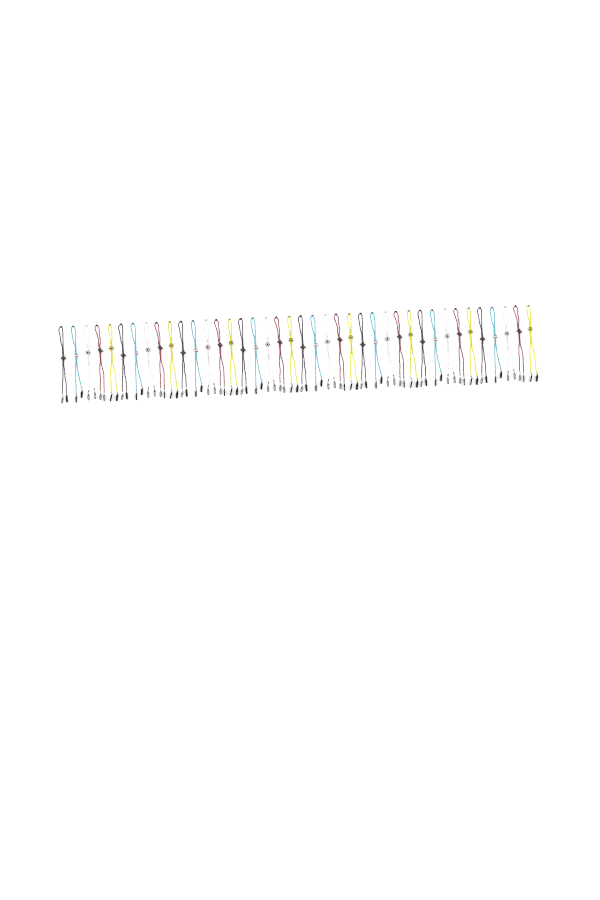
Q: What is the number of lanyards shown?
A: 40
